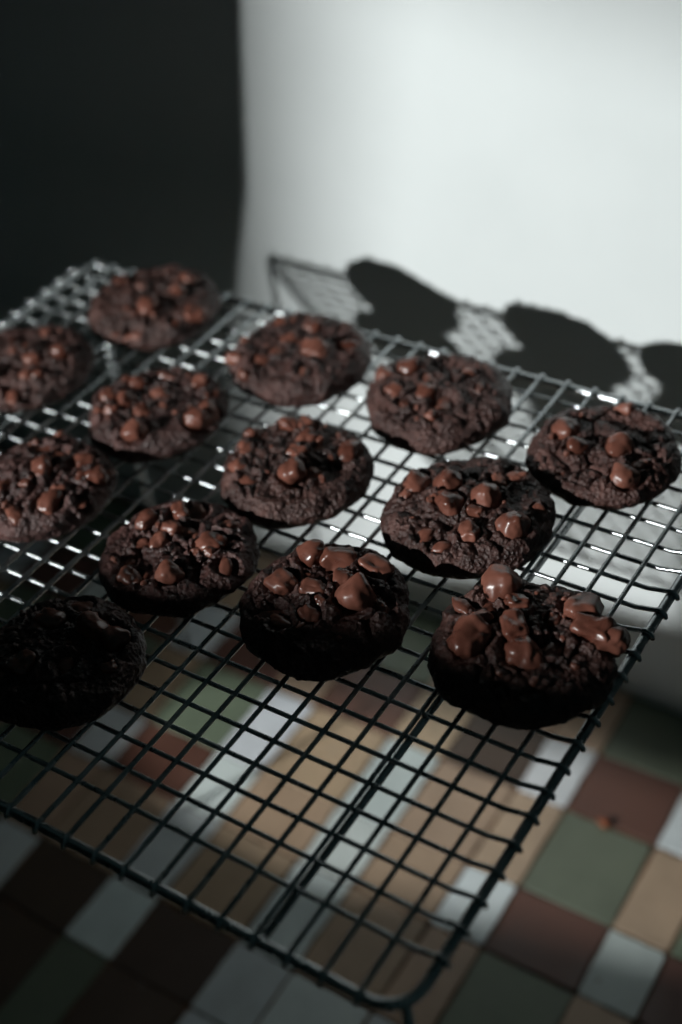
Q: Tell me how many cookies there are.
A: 13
